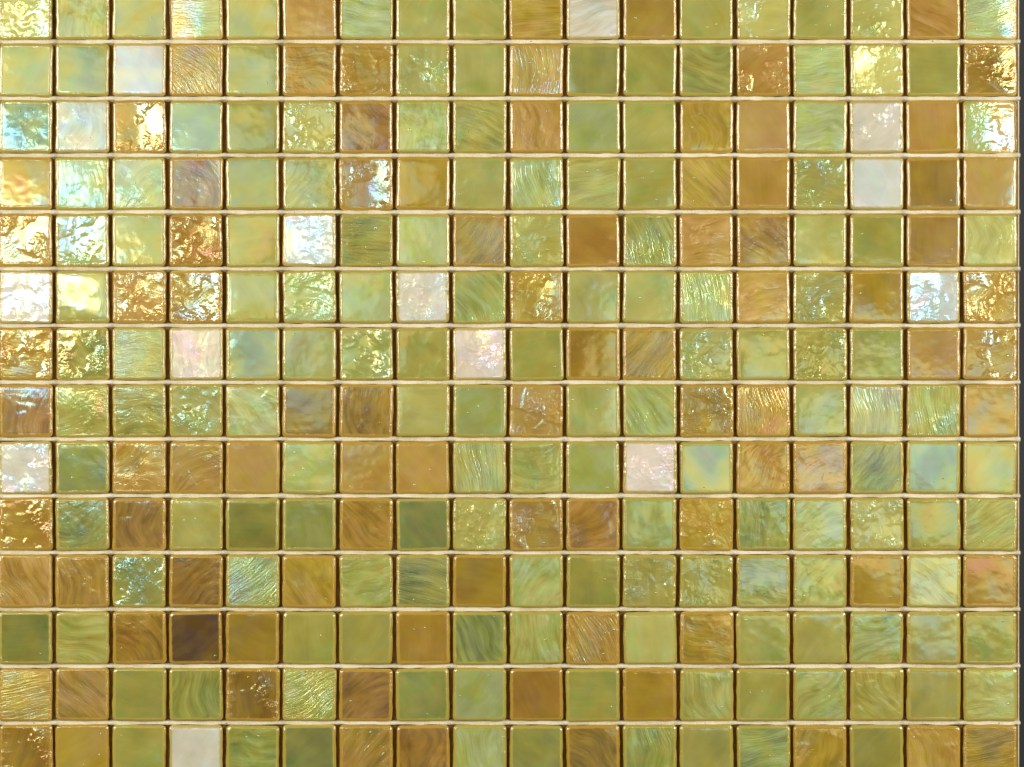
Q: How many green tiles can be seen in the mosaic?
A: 149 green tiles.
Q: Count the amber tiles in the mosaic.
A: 89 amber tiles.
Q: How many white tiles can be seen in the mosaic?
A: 14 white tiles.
